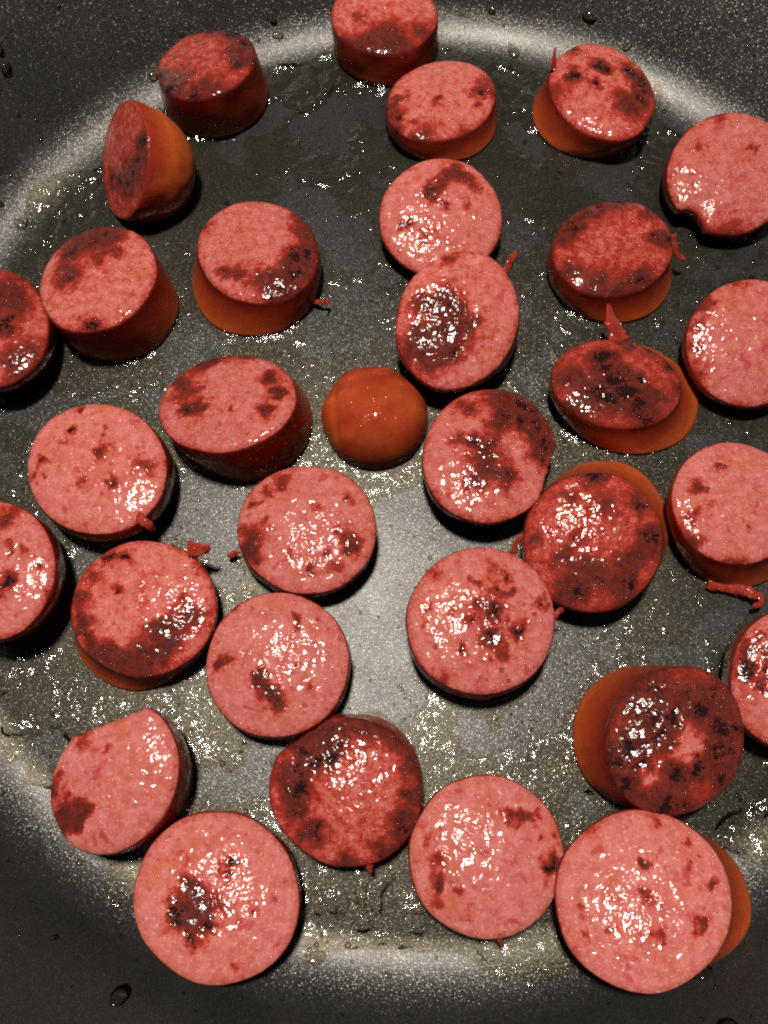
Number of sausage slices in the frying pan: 32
